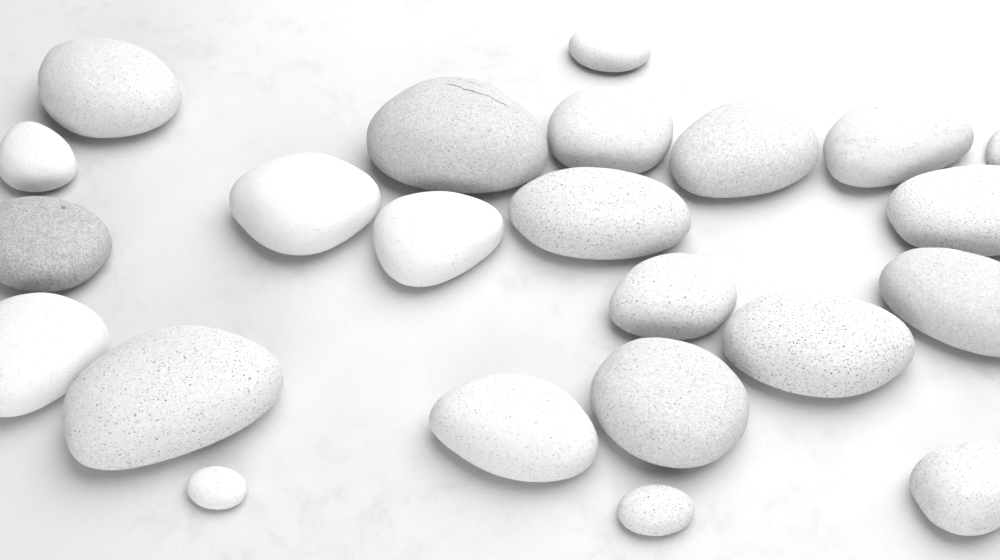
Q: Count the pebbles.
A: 23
